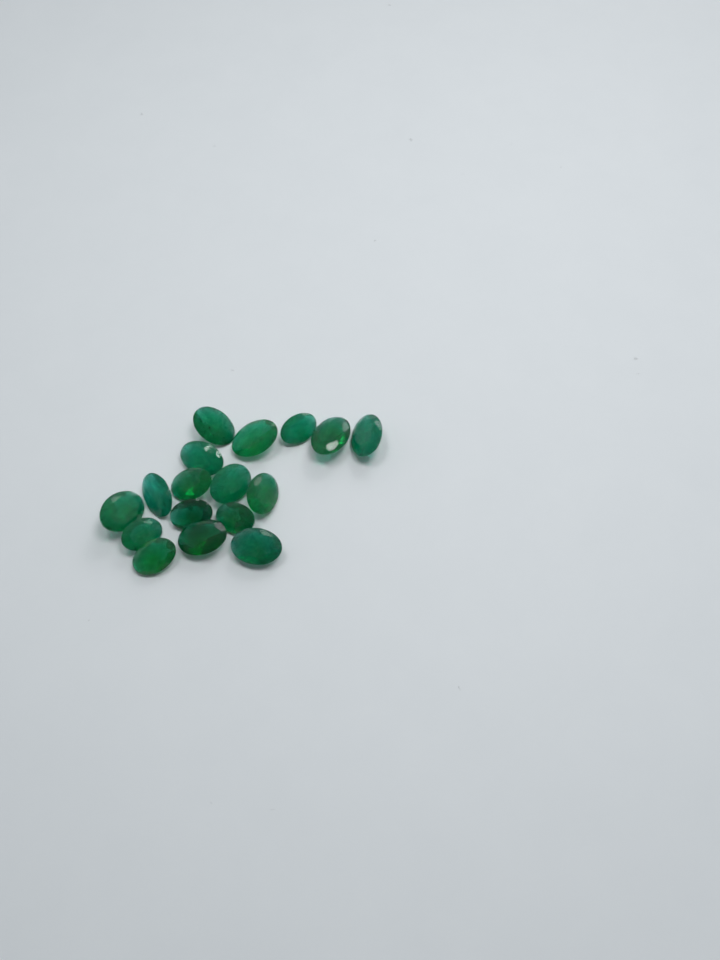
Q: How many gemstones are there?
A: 17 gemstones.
